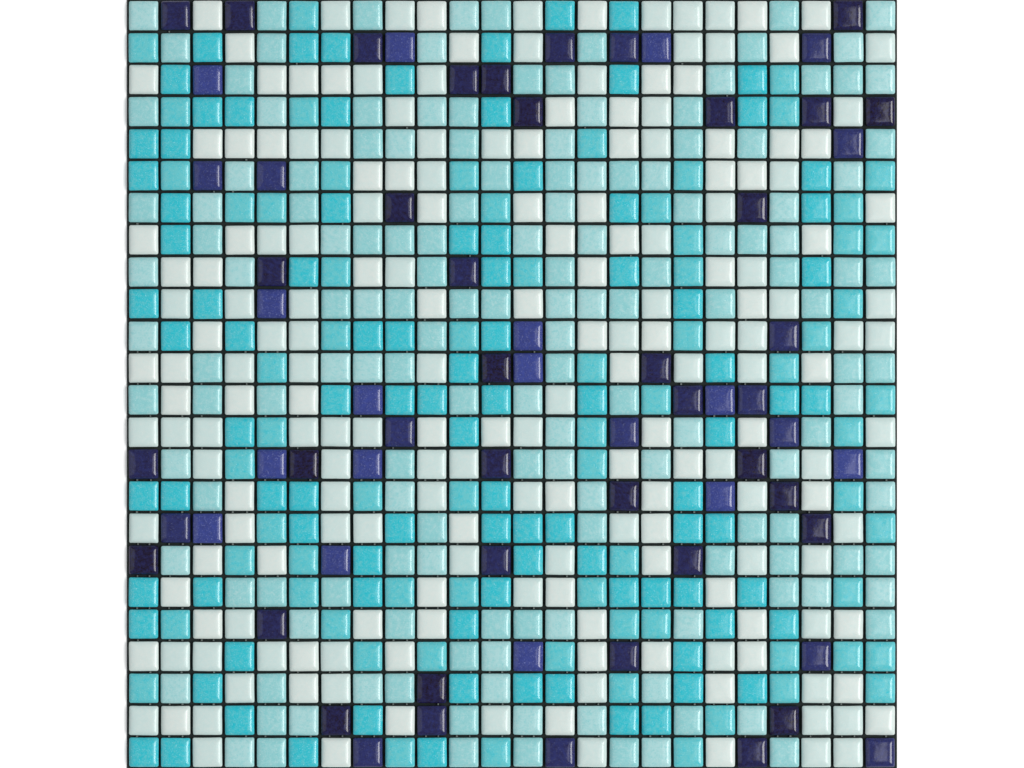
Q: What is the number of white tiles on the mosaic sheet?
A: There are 193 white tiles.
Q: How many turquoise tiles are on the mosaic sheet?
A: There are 164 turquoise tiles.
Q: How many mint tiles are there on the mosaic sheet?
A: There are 154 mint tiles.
